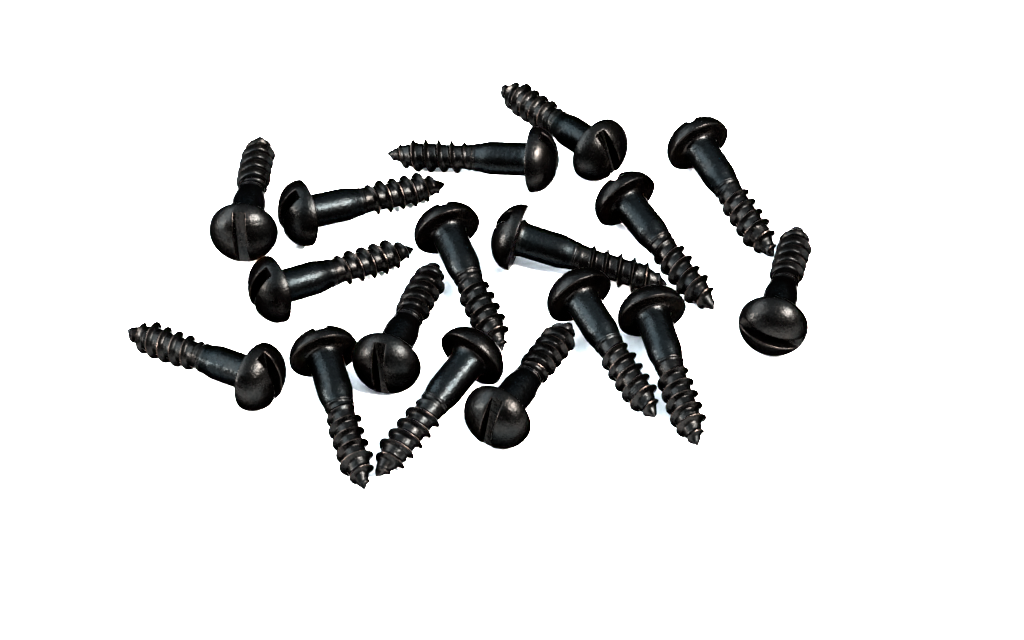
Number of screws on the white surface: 17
